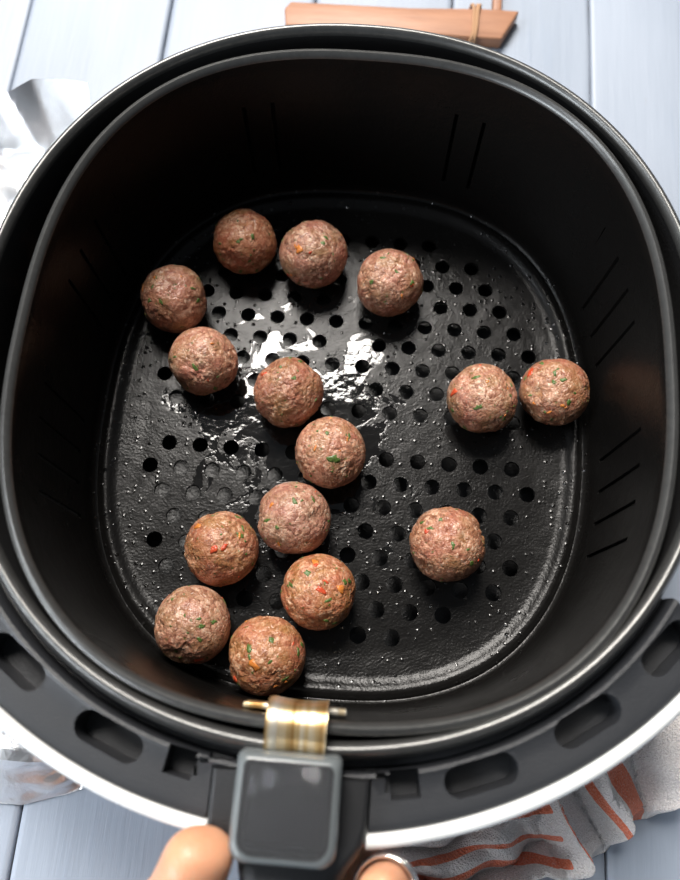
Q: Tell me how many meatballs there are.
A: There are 15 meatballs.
